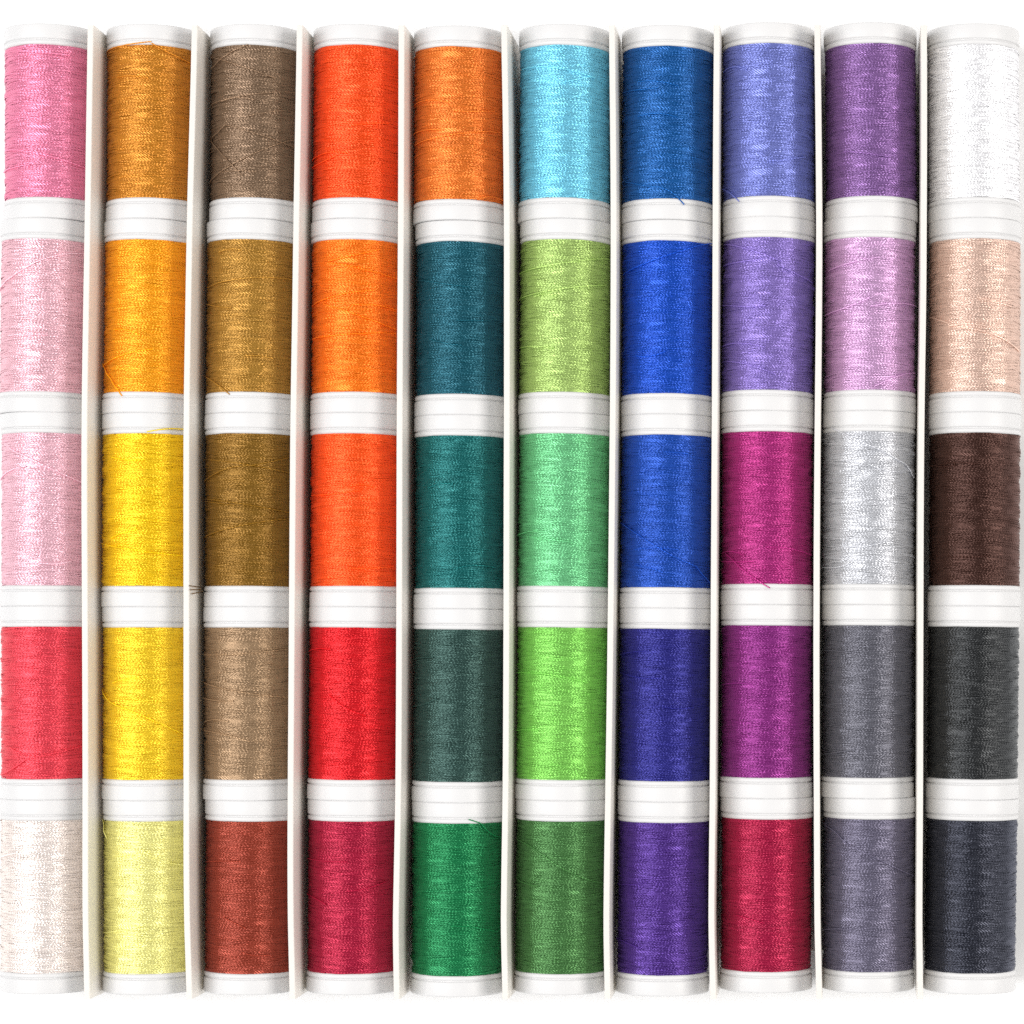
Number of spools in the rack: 50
